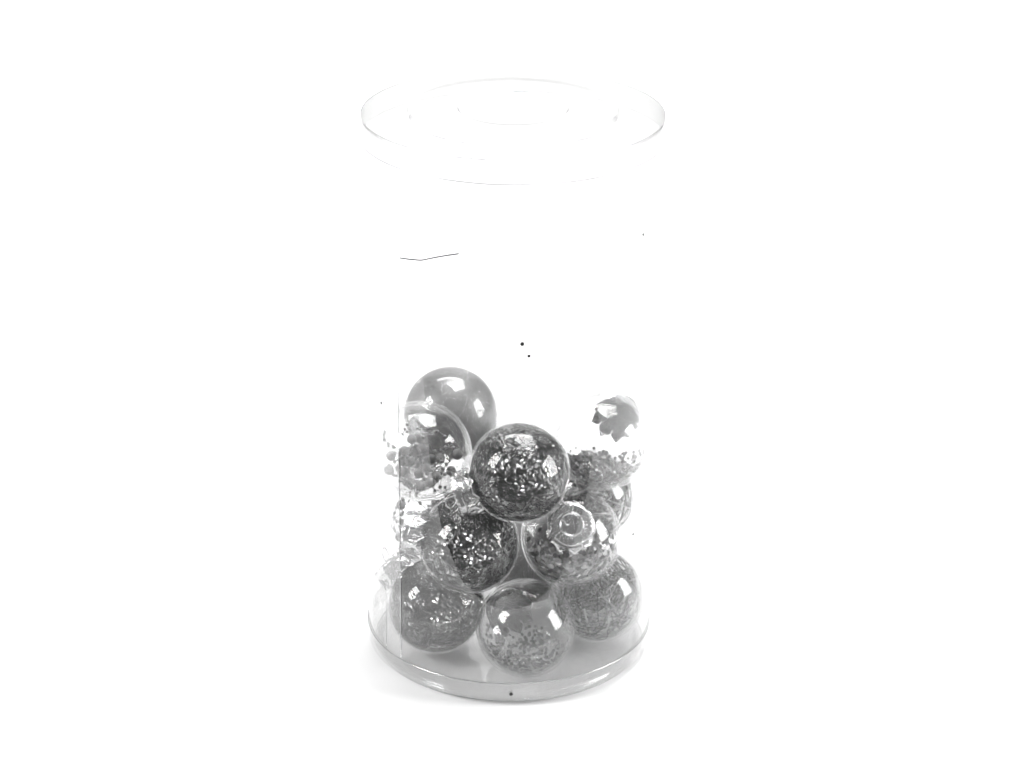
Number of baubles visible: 12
